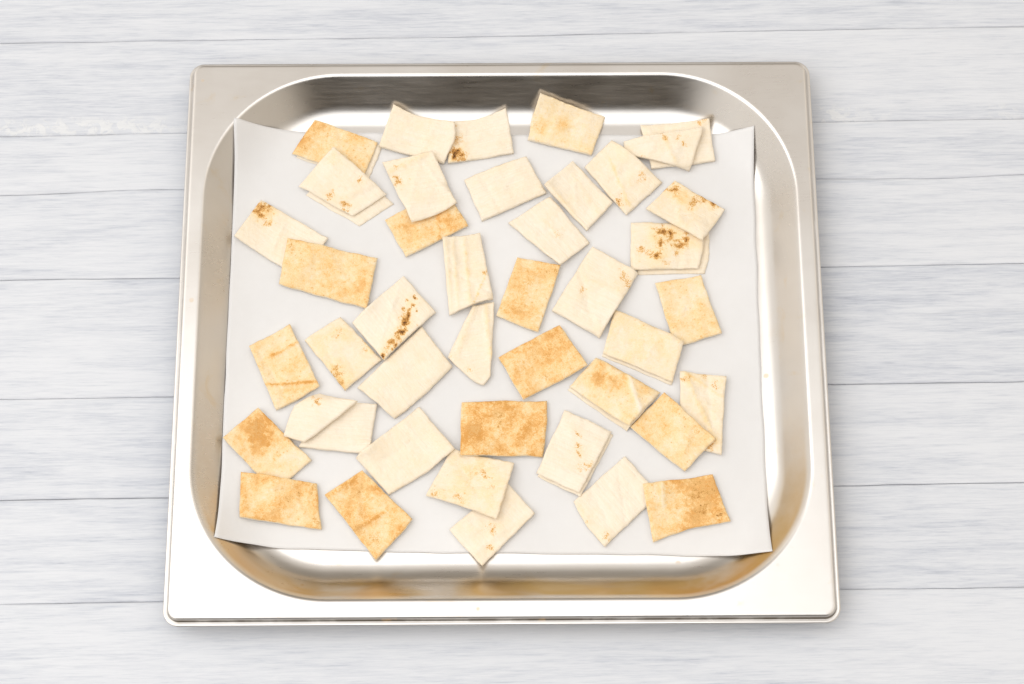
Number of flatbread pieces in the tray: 43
